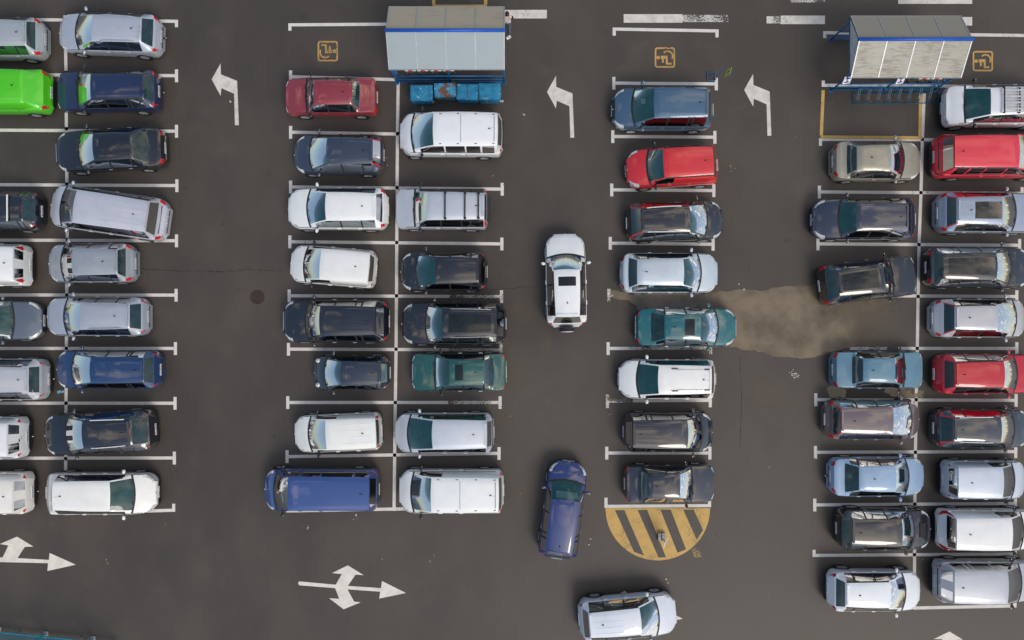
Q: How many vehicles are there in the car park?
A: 61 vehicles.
